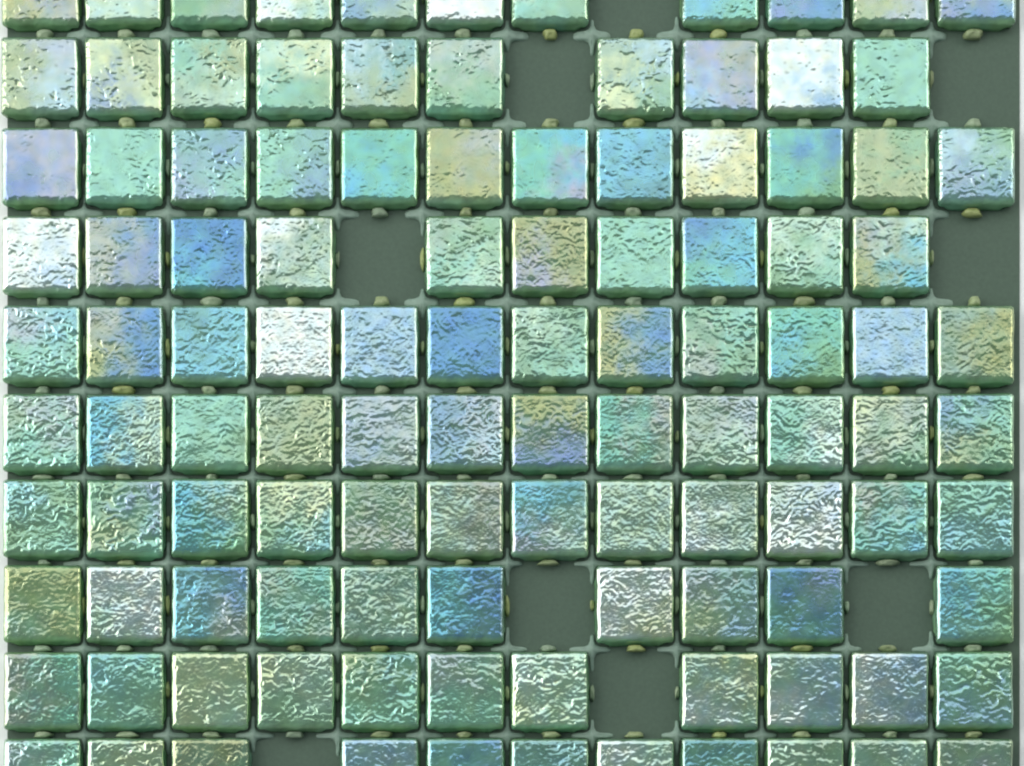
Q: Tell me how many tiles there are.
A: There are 111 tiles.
